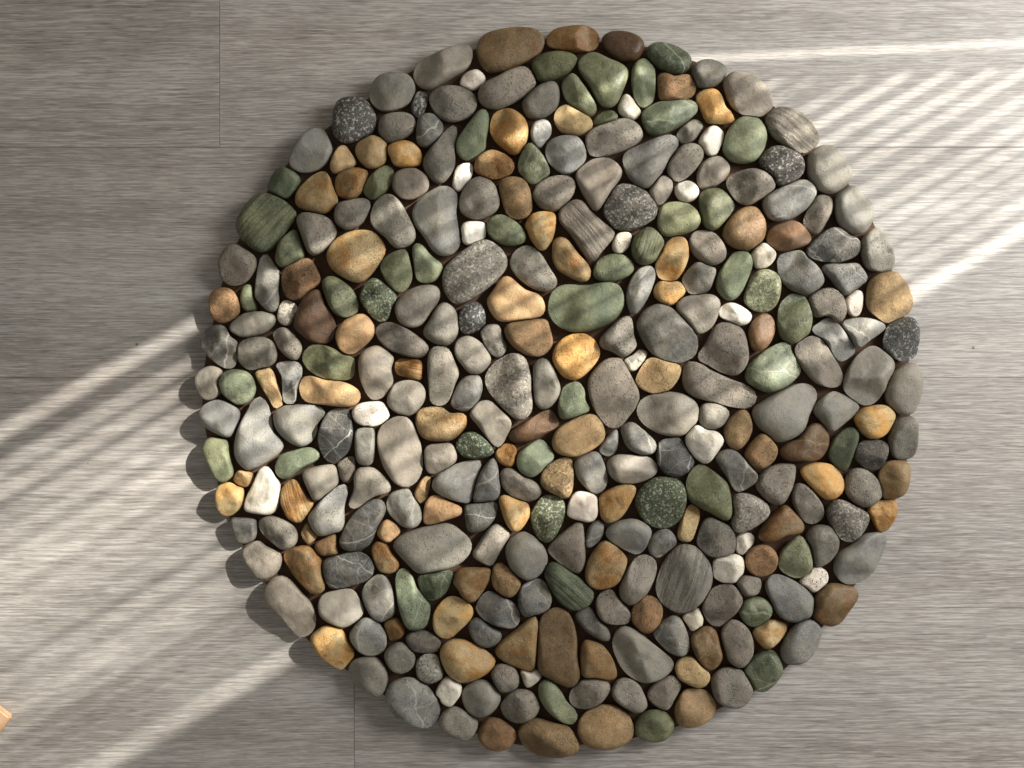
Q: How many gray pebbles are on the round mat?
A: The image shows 160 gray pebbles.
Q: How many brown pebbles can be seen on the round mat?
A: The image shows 80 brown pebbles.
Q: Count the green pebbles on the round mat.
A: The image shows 48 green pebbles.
